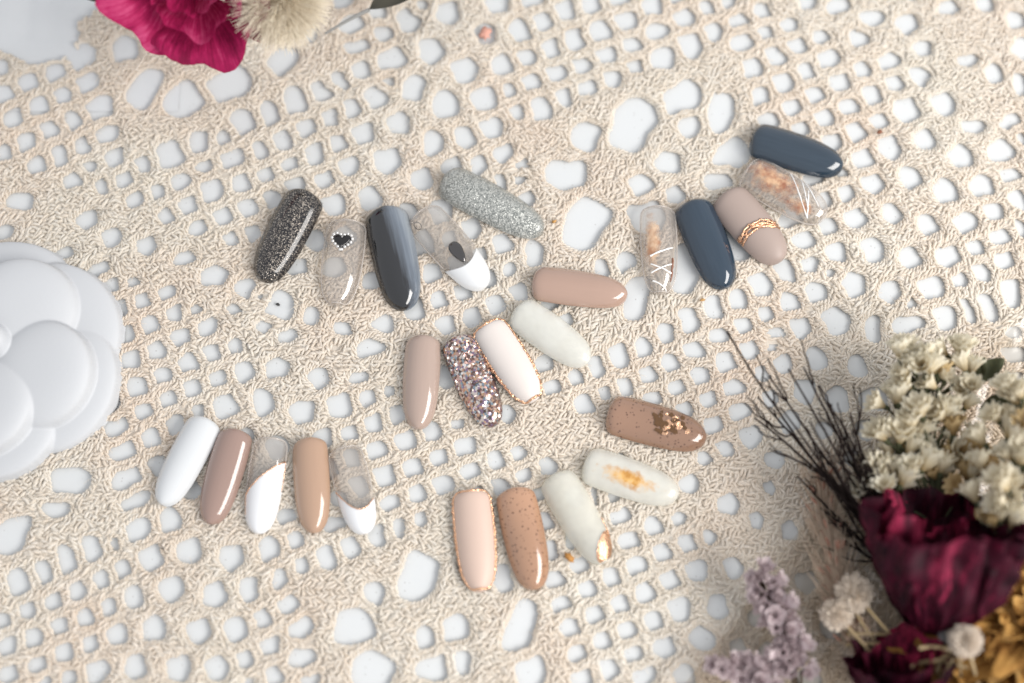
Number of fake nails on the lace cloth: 25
